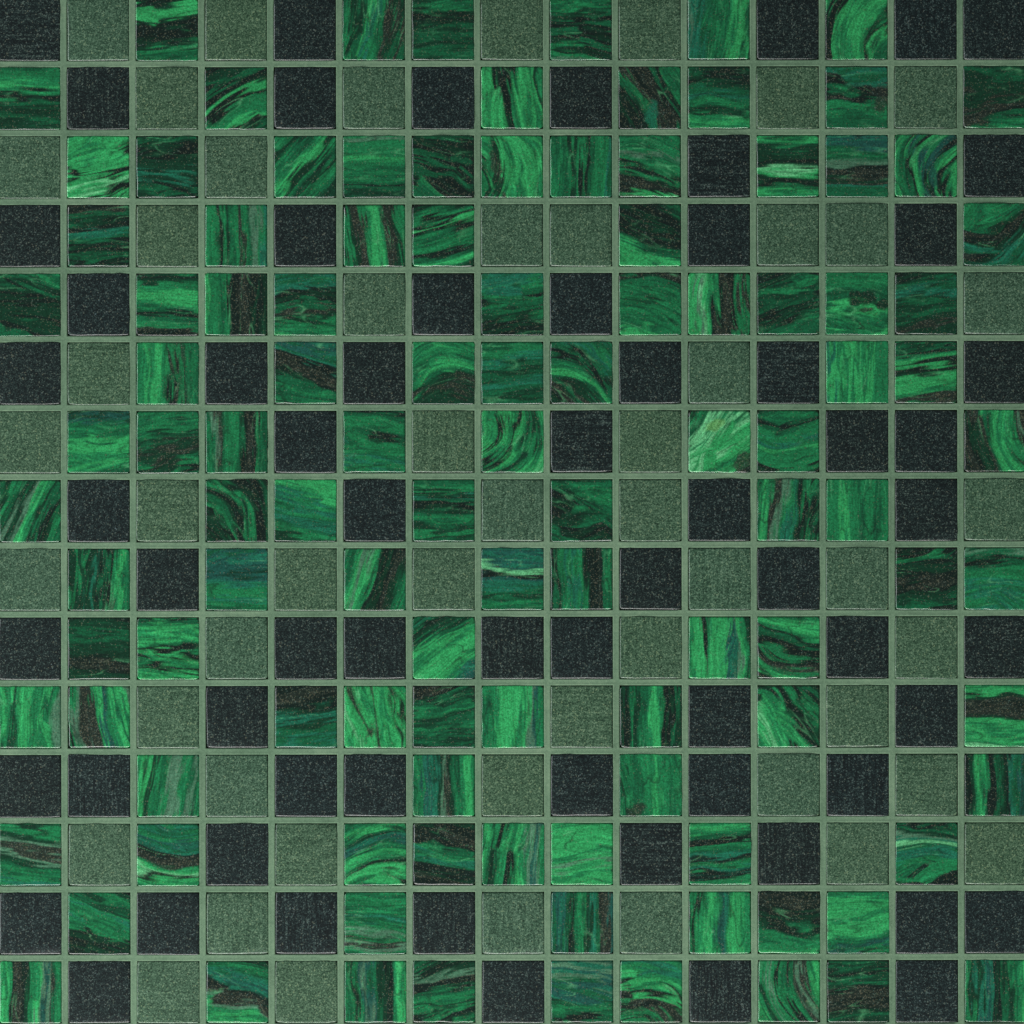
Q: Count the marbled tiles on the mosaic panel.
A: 110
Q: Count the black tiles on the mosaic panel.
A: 65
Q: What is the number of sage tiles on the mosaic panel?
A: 50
